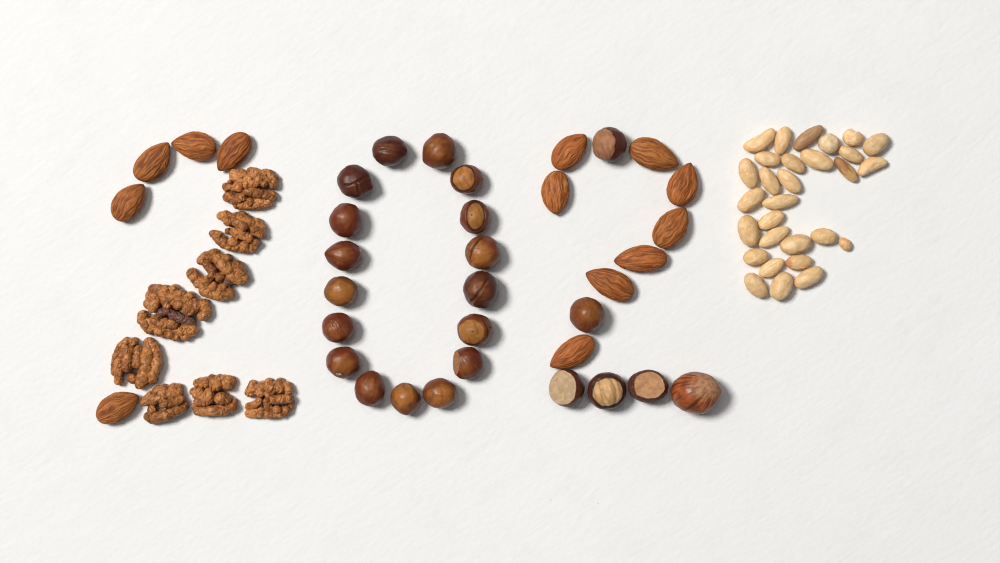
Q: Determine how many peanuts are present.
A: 29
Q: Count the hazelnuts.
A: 23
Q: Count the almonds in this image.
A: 13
